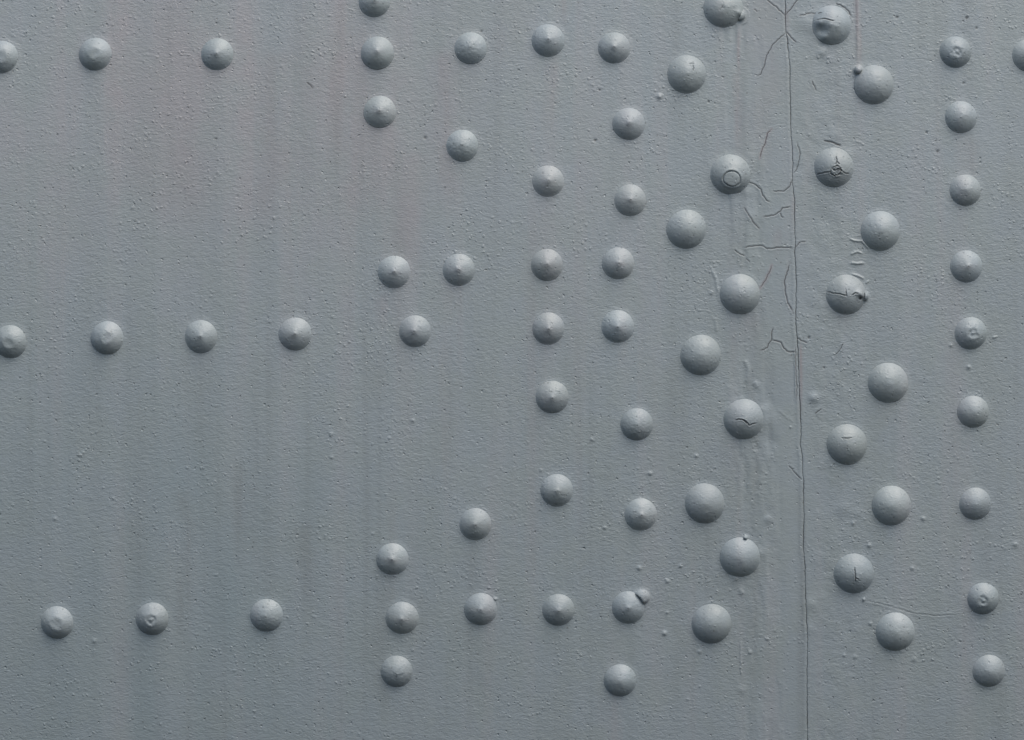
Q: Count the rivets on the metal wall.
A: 69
